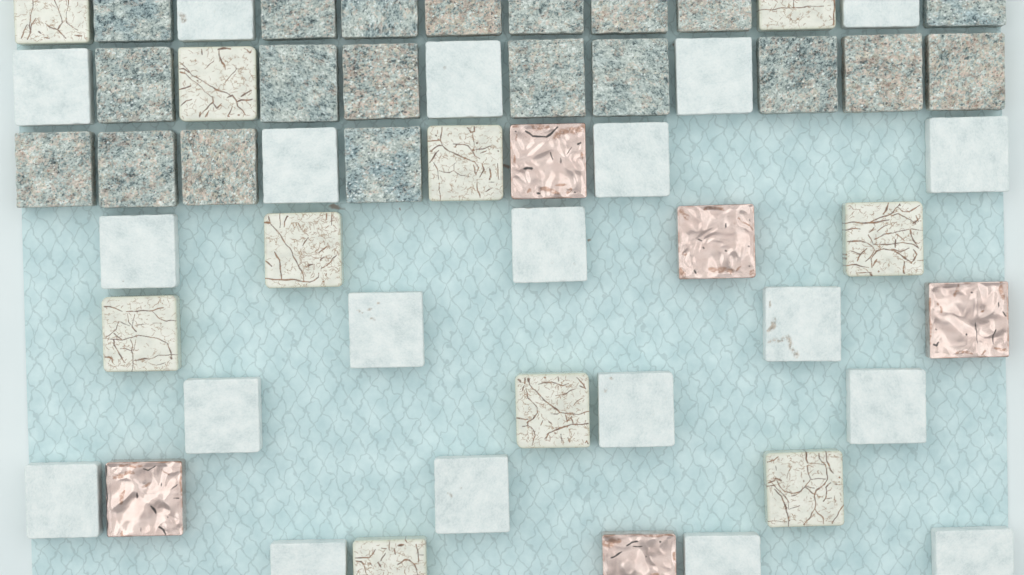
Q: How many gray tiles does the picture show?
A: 20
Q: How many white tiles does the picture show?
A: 20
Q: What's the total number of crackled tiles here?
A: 10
